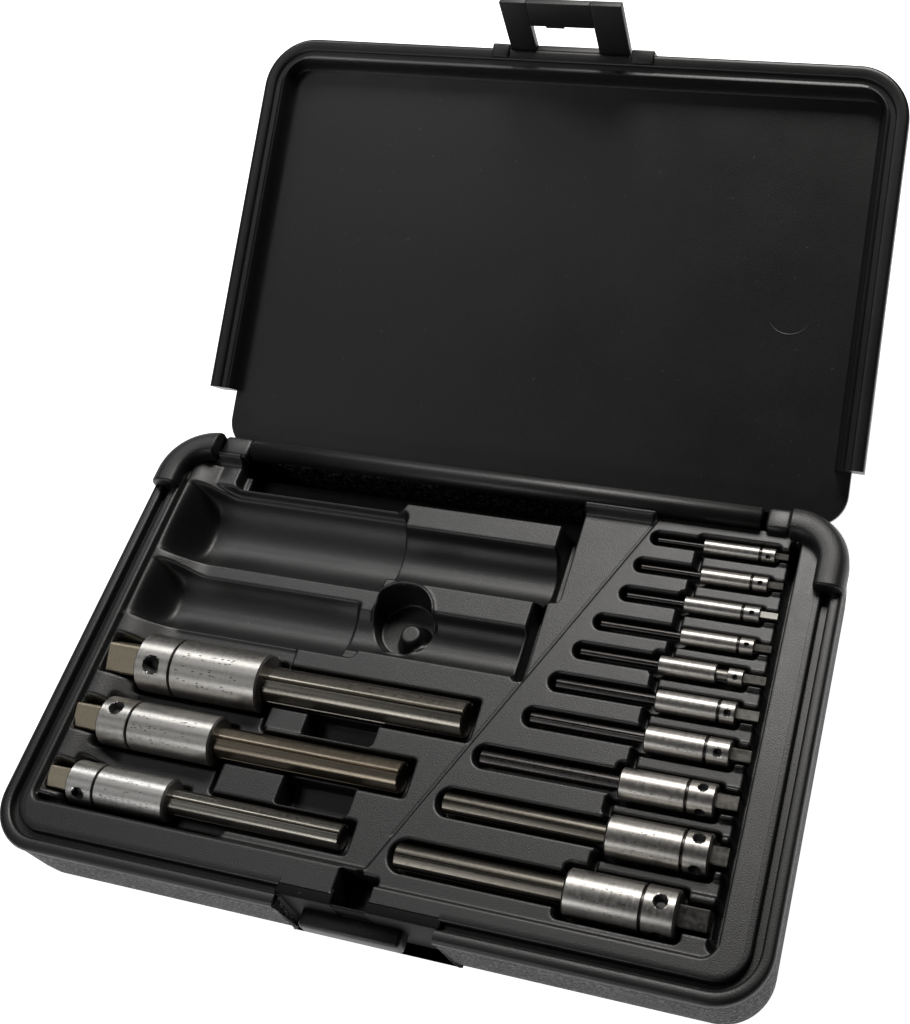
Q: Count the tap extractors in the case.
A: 13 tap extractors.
